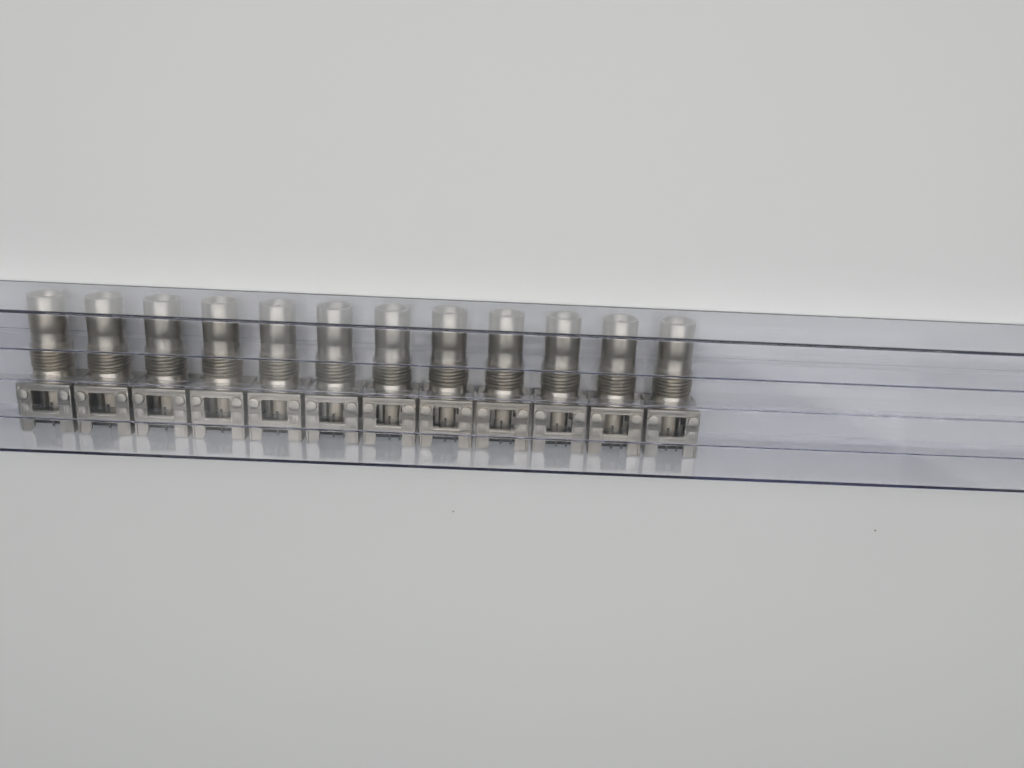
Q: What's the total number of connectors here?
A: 12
